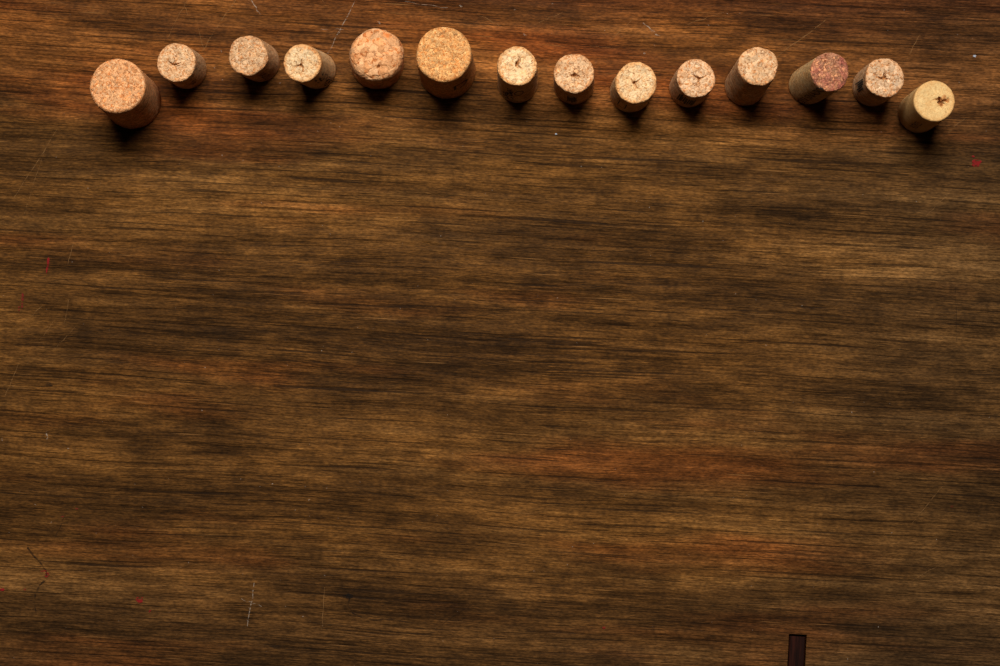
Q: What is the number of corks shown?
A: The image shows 14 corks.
